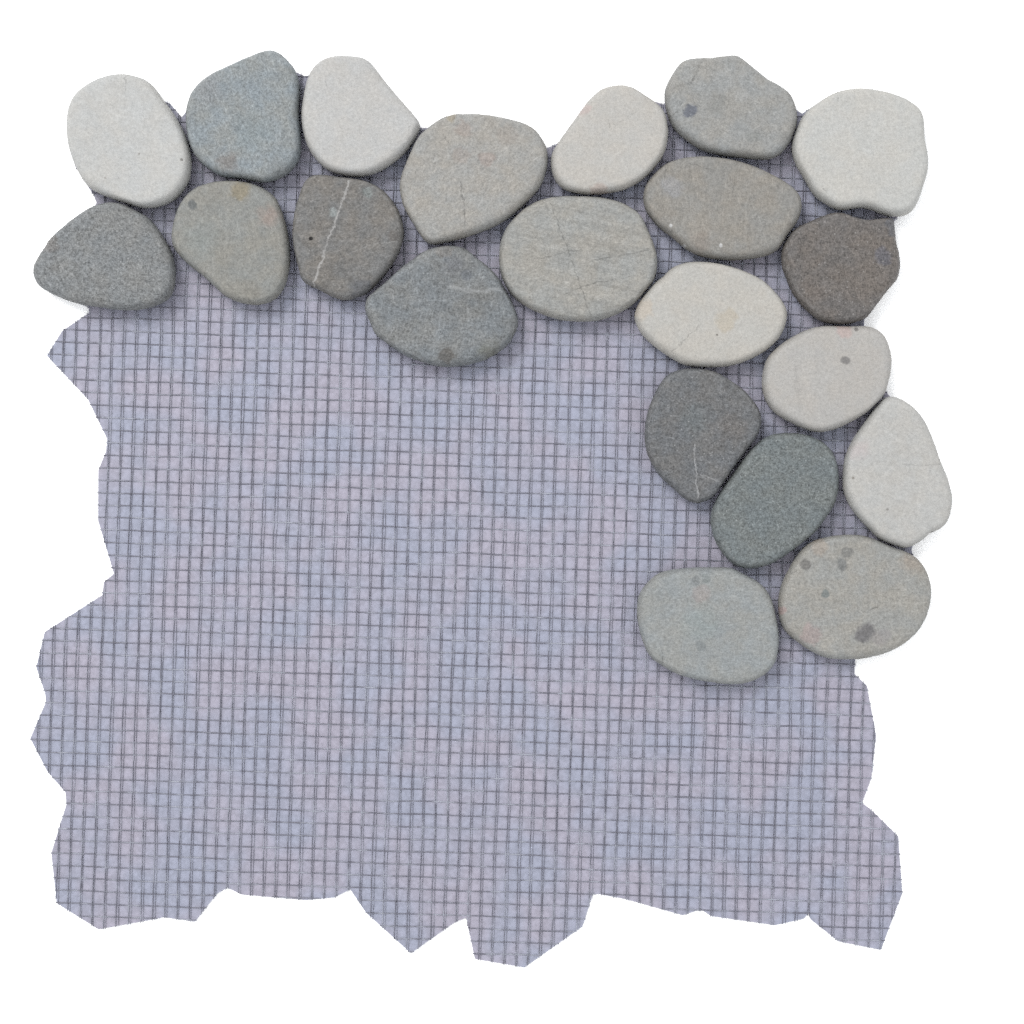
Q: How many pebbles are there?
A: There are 21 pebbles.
